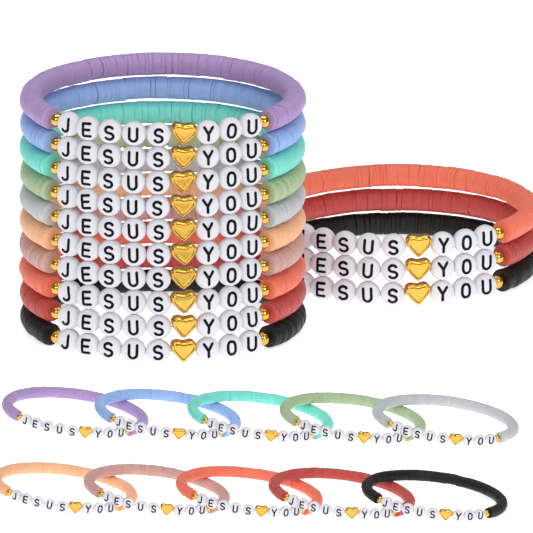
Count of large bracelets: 13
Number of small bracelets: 10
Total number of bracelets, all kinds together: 23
